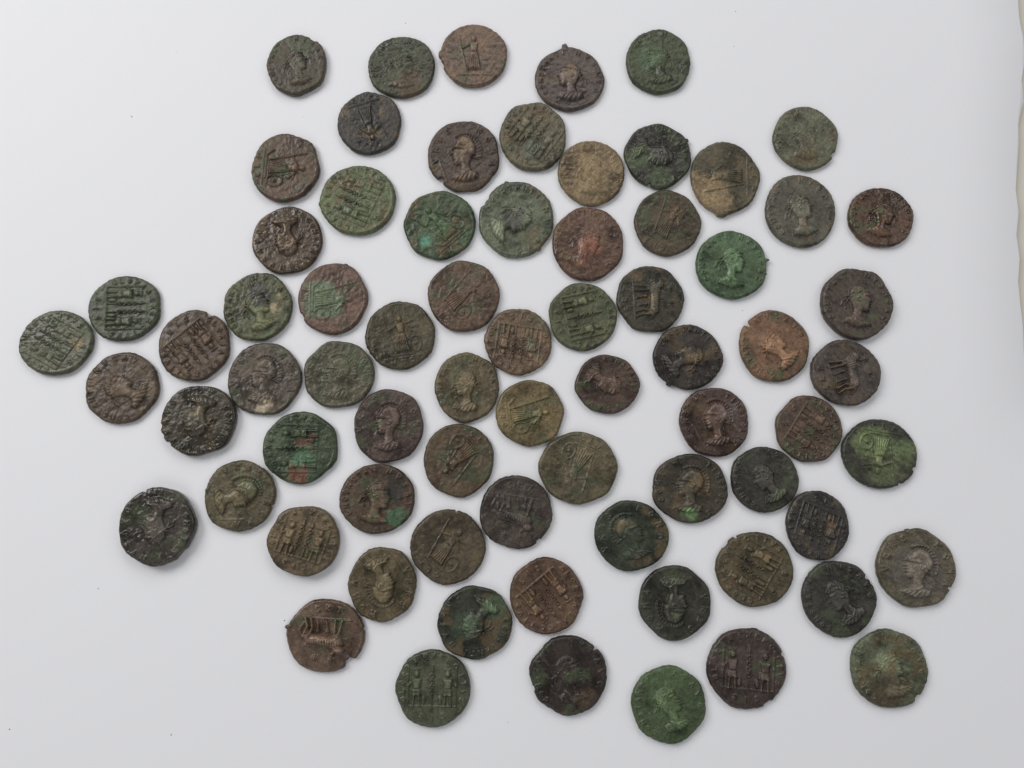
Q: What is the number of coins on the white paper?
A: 73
